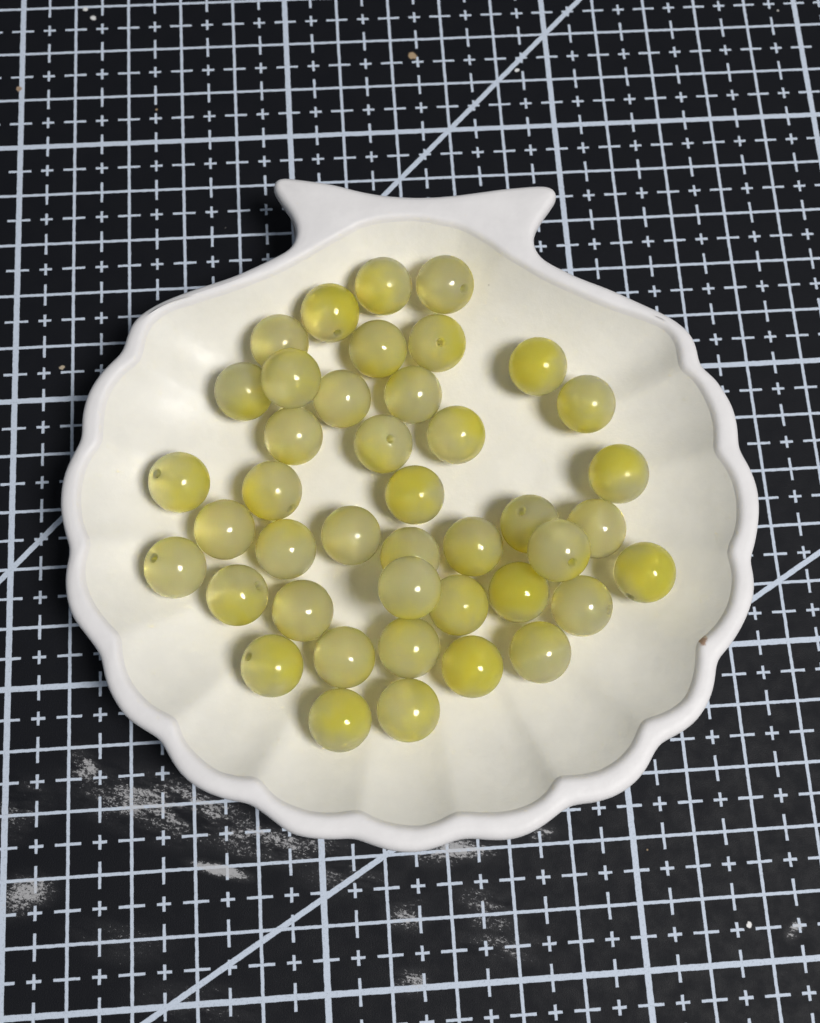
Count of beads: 42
